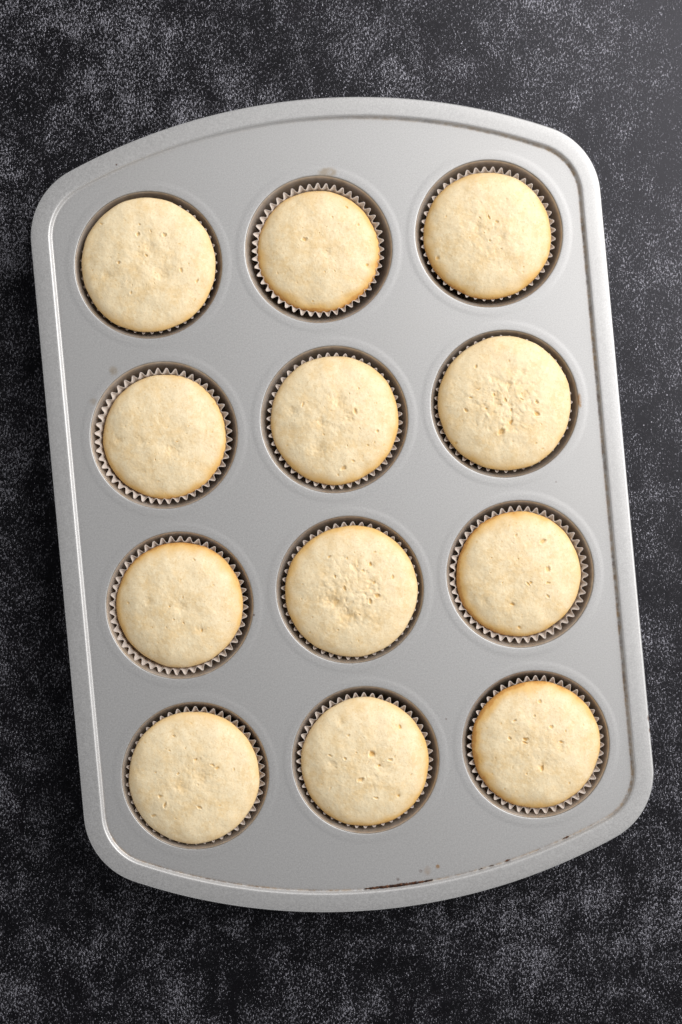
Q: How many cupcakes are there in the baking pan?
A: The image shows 12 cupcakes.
